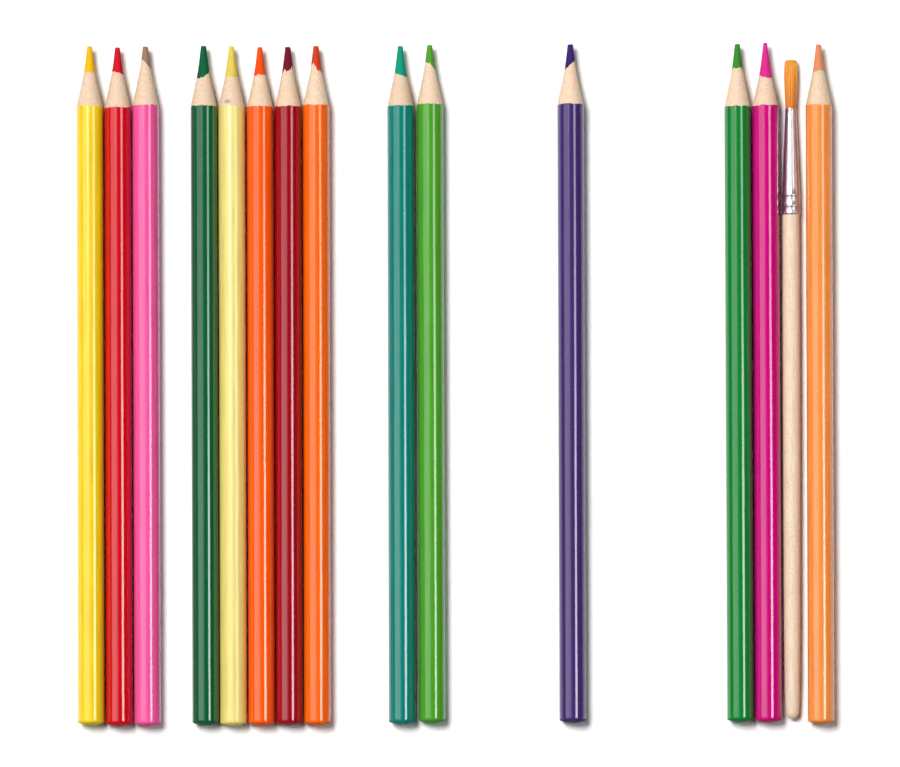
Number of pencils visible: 14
